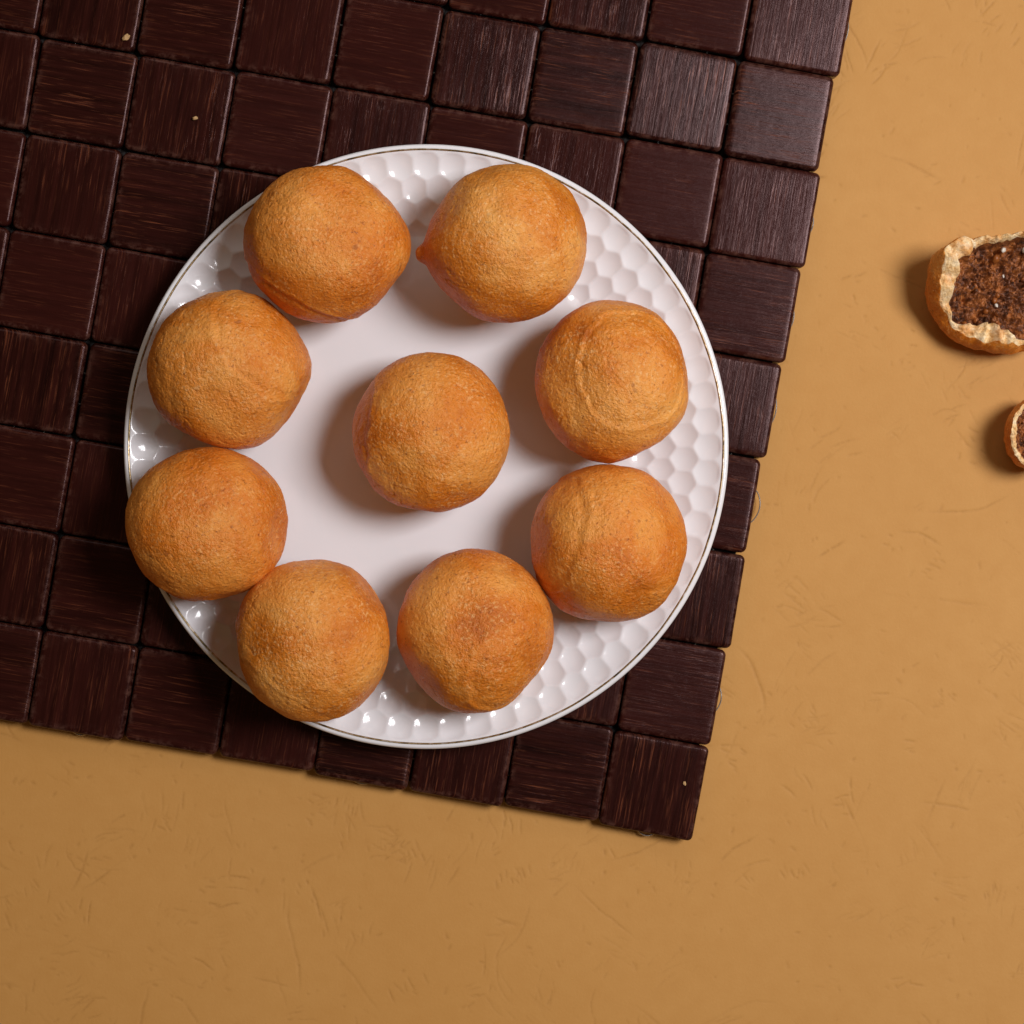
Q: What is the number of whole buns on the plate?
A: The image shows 9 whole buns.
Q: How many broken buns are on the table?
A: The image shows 2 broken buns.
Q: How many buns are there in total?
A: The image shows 11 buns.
